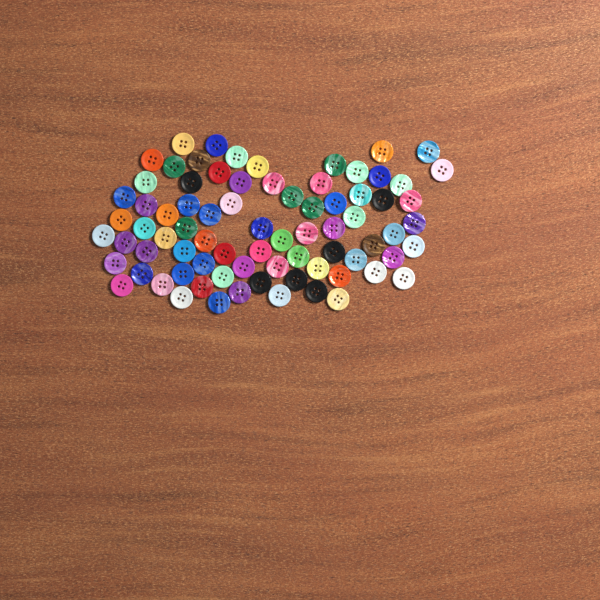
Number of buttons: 78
